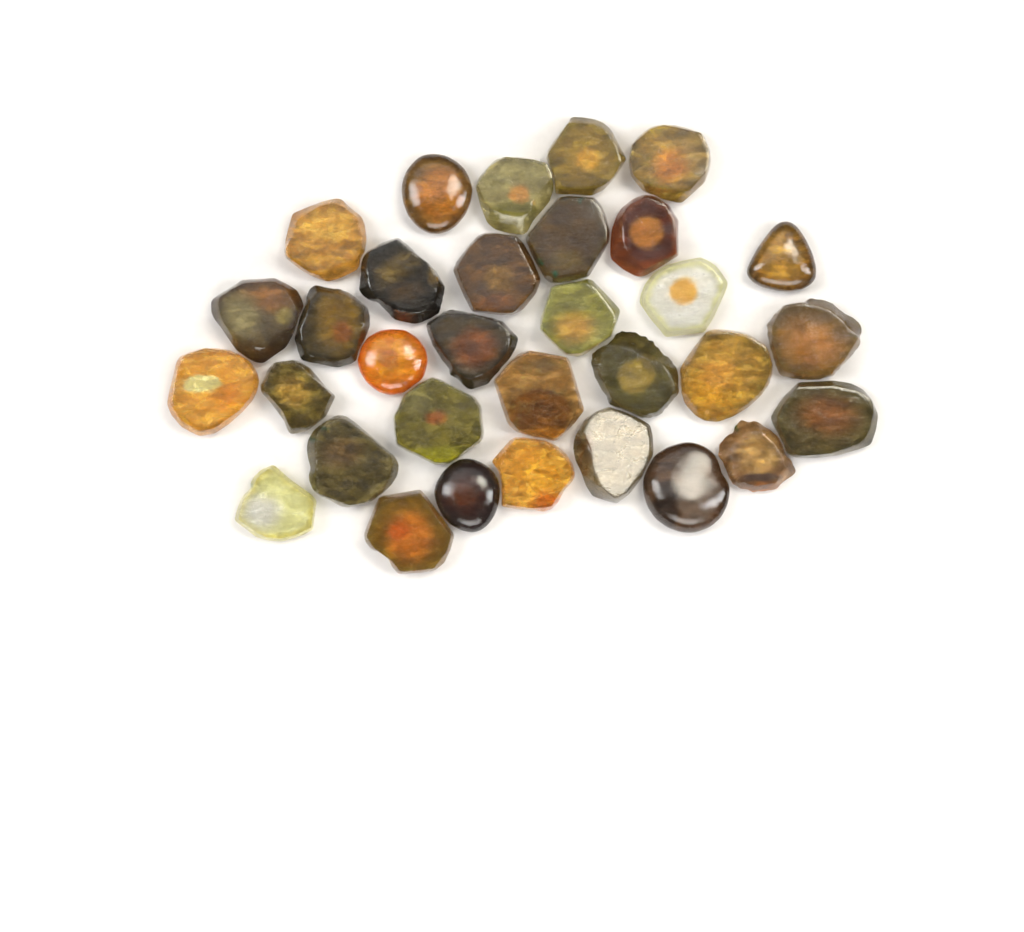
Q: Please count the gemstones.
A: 32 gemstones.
